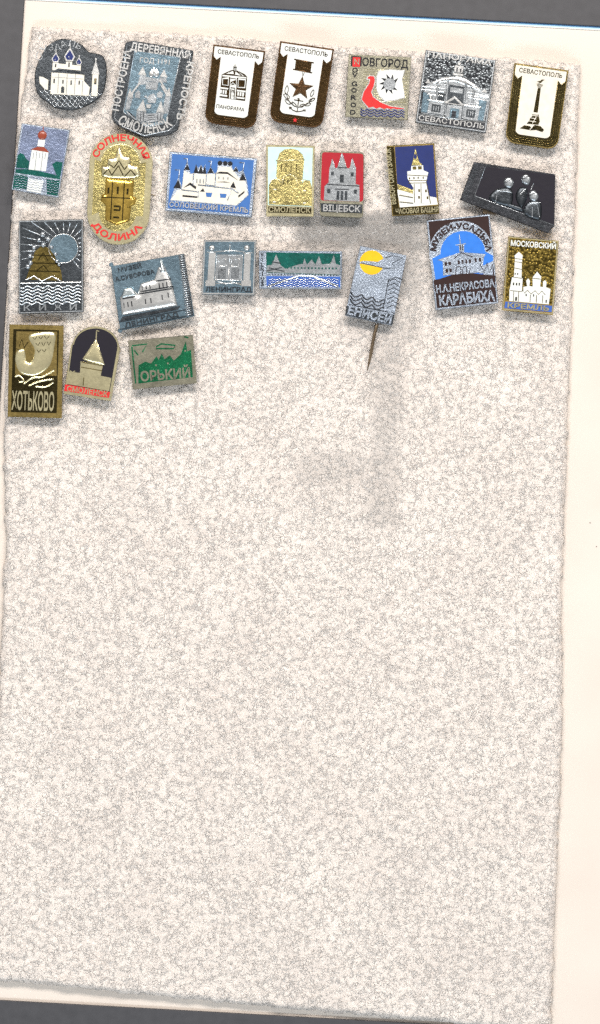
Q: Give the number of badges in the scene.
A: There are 24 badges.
